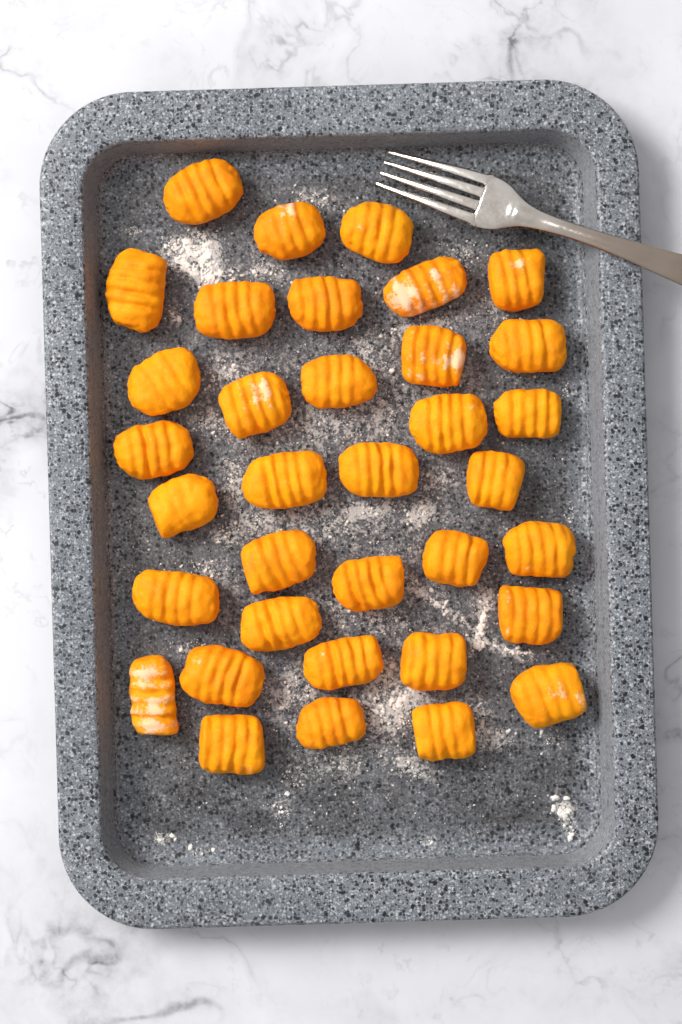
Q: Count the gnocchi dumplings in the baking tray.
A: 35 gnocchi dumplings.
